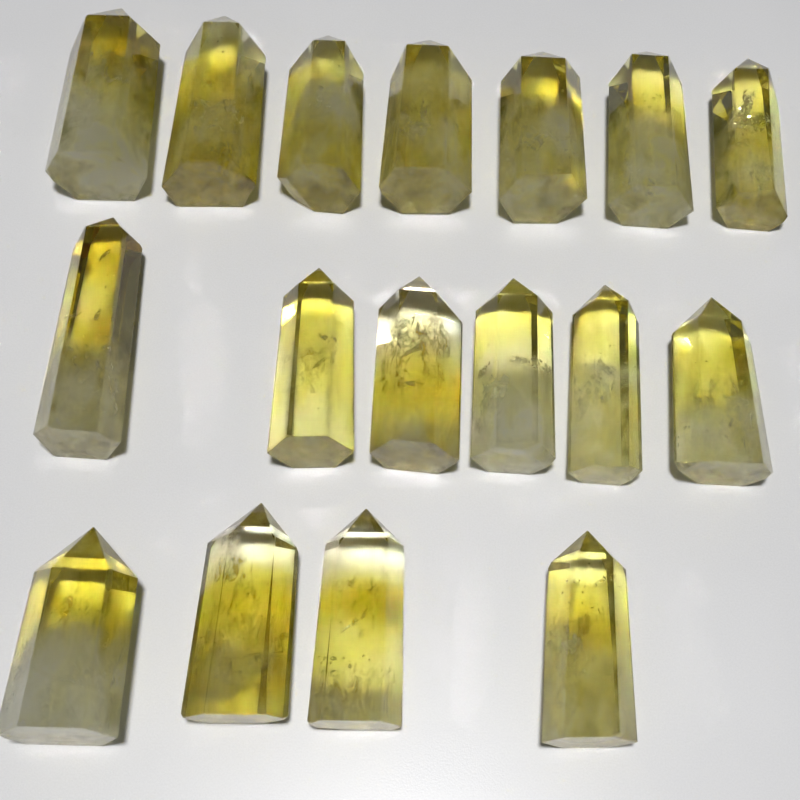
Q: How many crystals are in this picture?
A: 17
